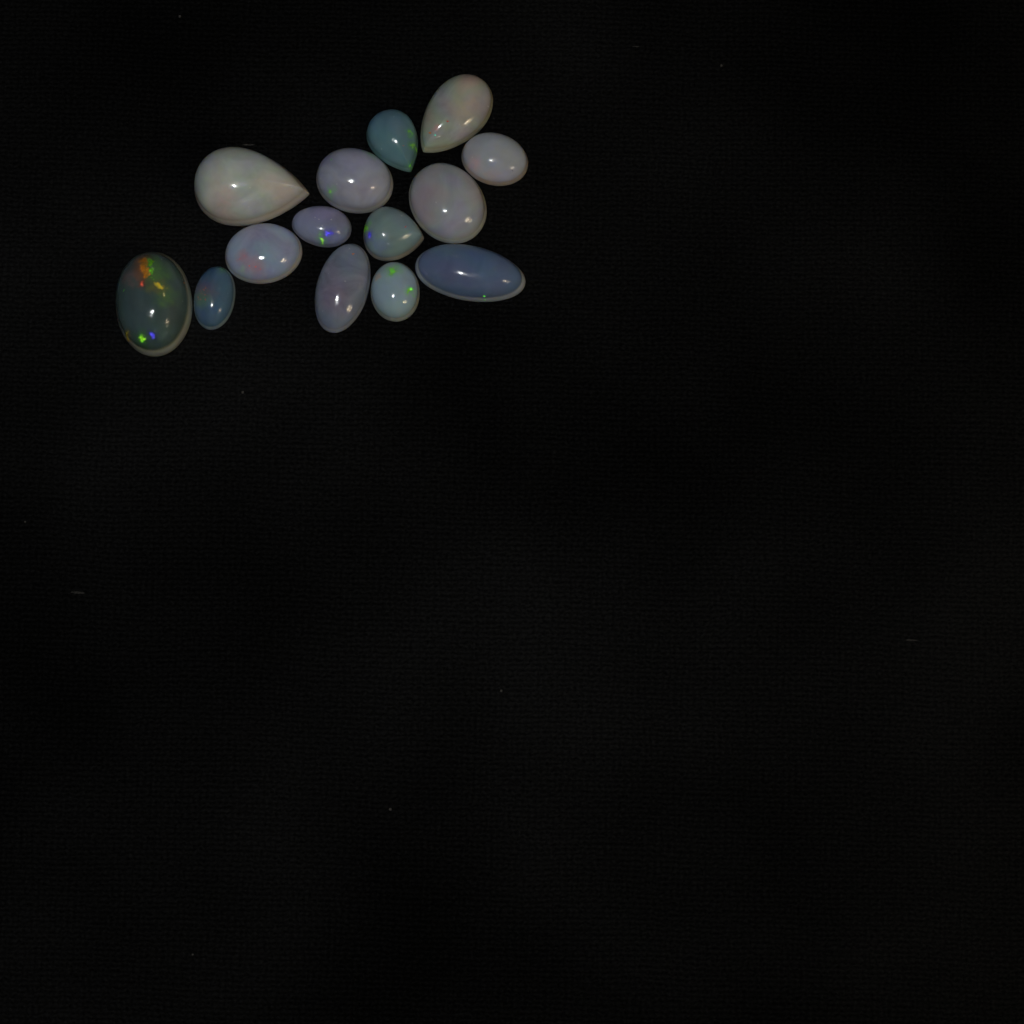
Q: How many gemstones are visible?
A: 14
